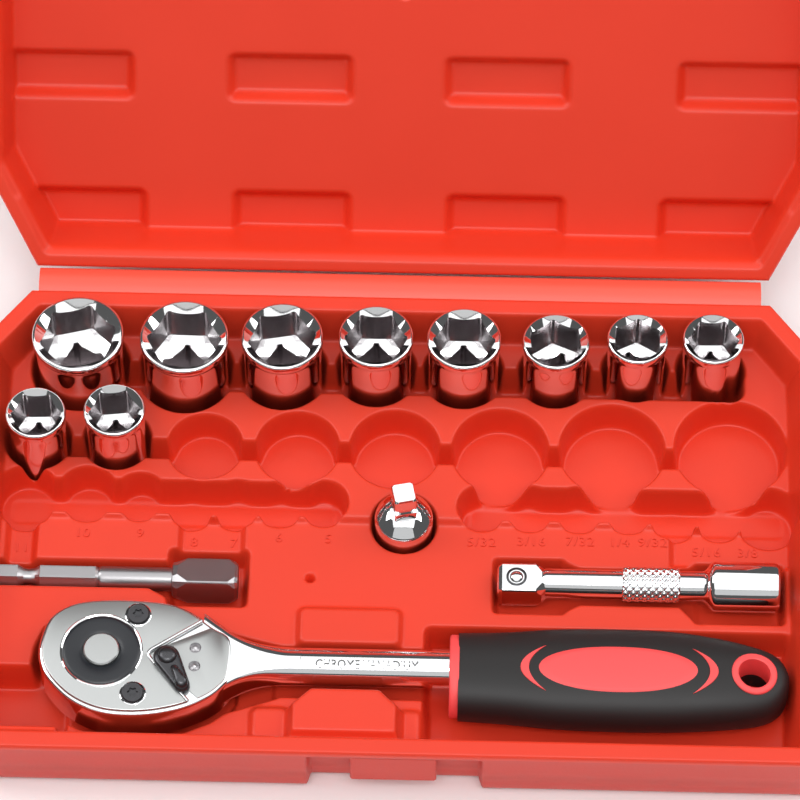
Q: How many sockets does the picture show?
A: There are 10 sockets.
